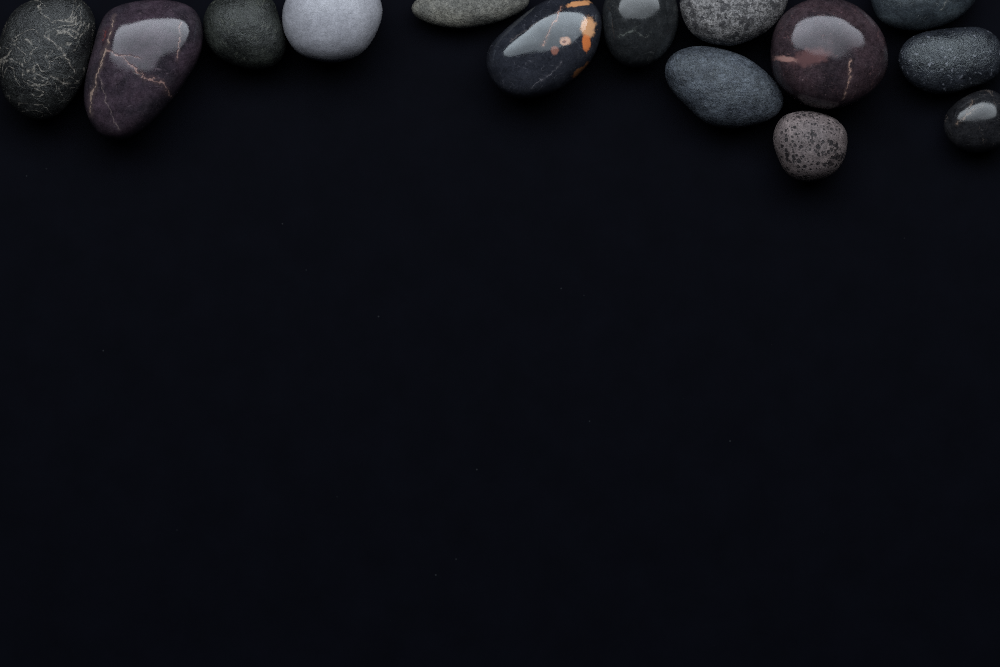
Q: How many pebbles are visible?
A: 14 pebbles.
